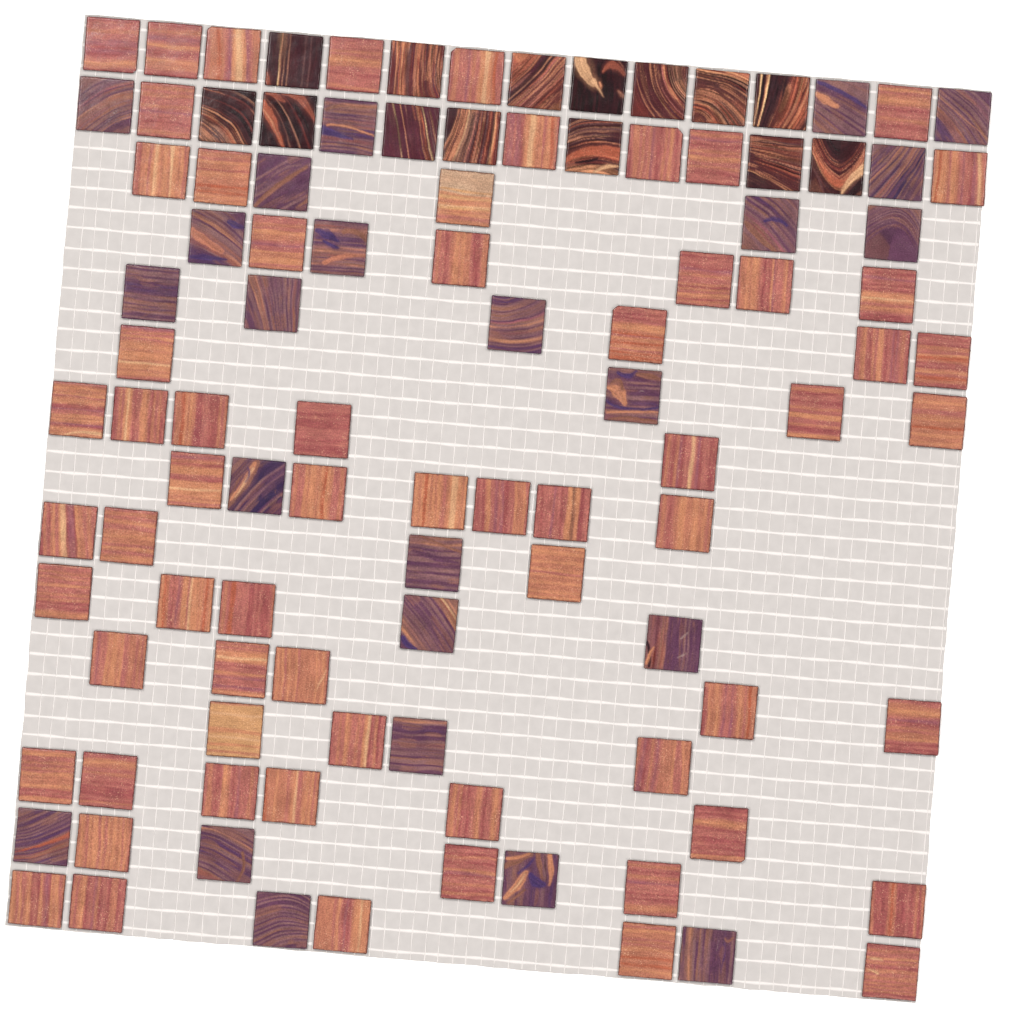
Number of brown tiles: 14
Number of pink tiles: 65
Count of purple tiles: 24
